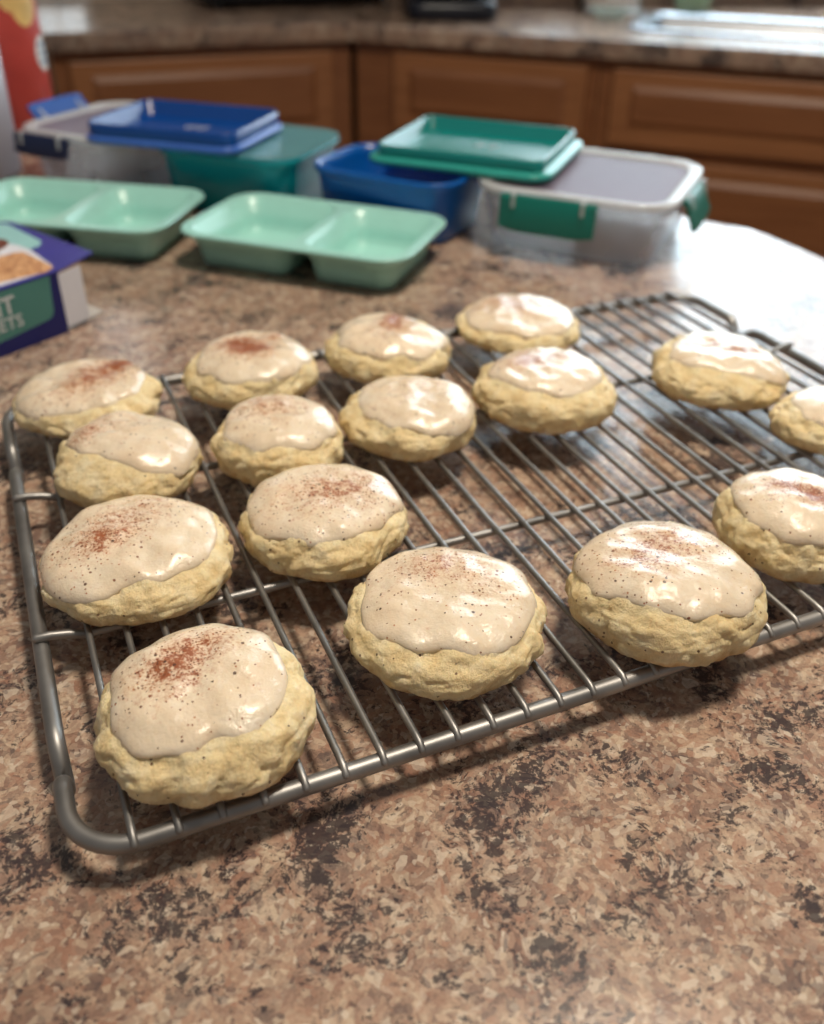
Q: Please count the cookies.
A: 16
